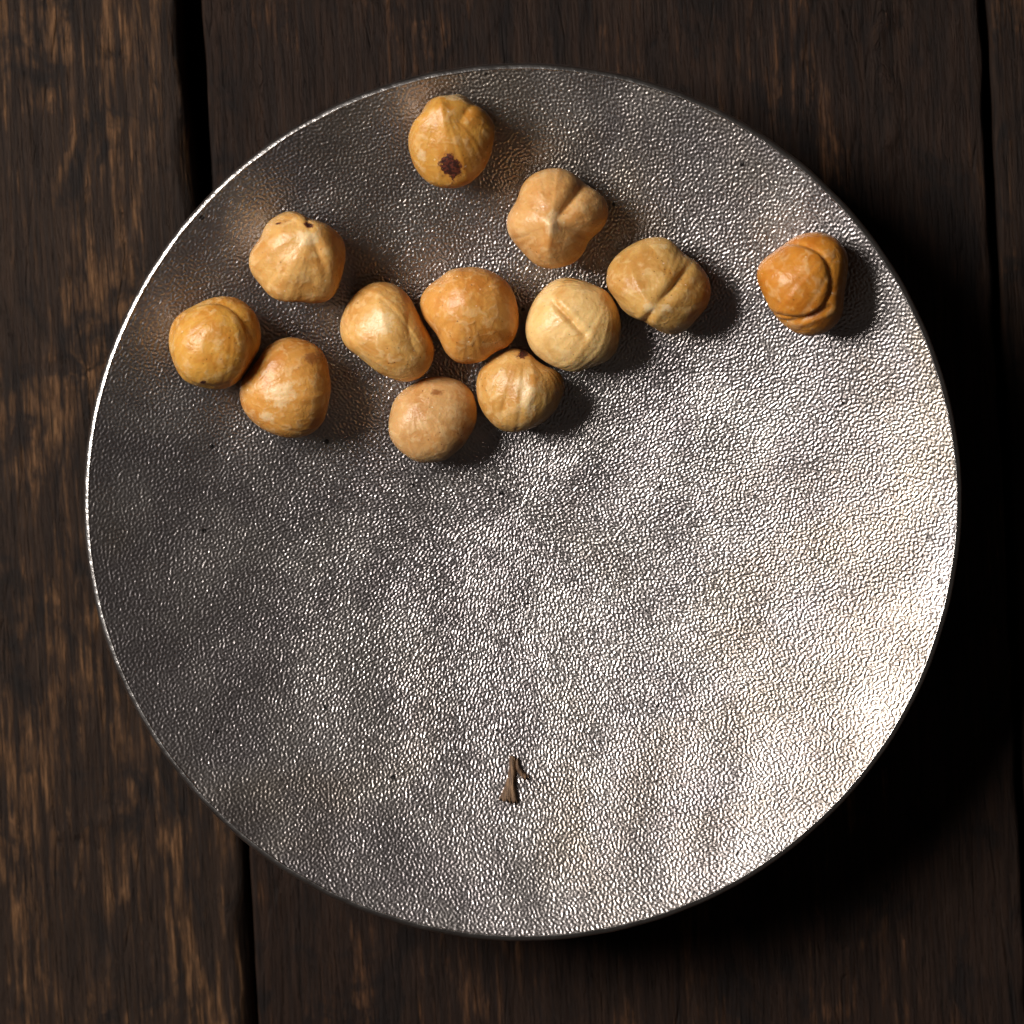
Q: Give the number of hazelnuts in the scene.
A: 12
